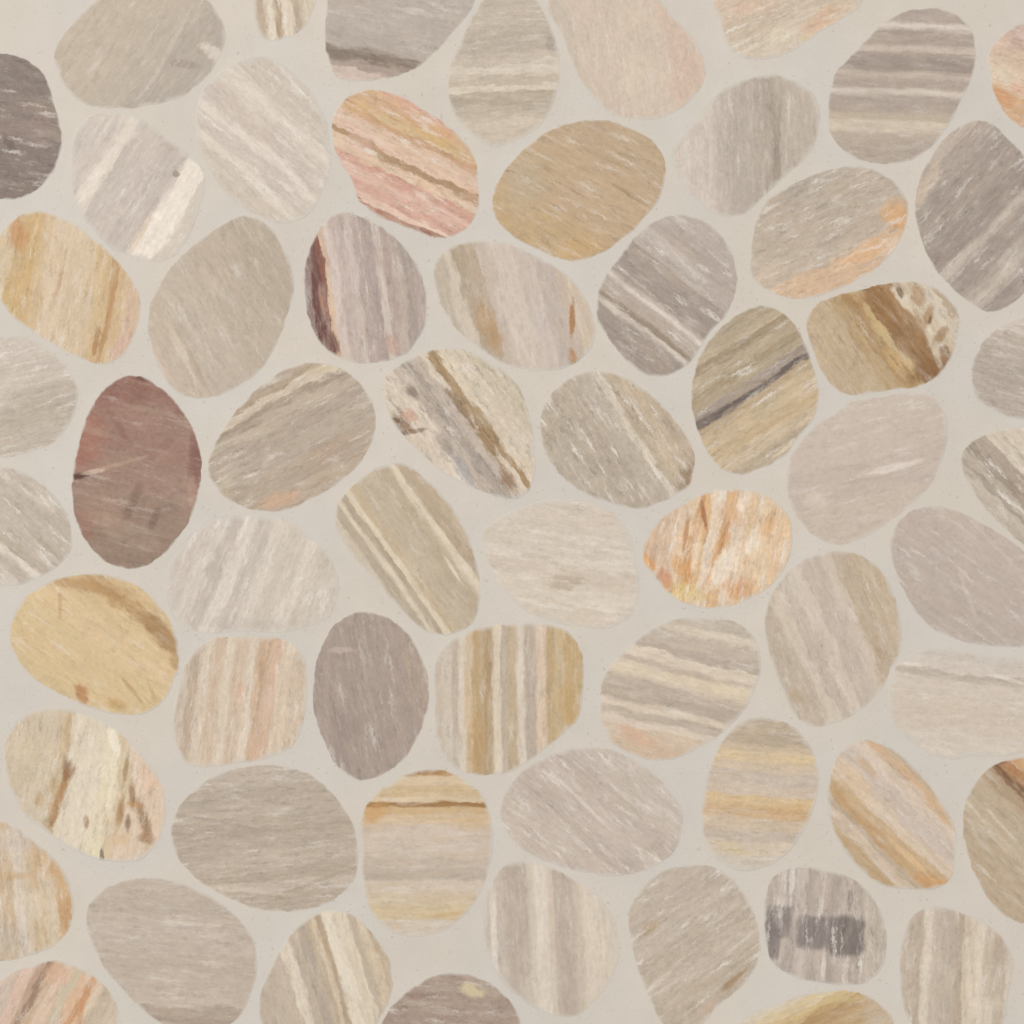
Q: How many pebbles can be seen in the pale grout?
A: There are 61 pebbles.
